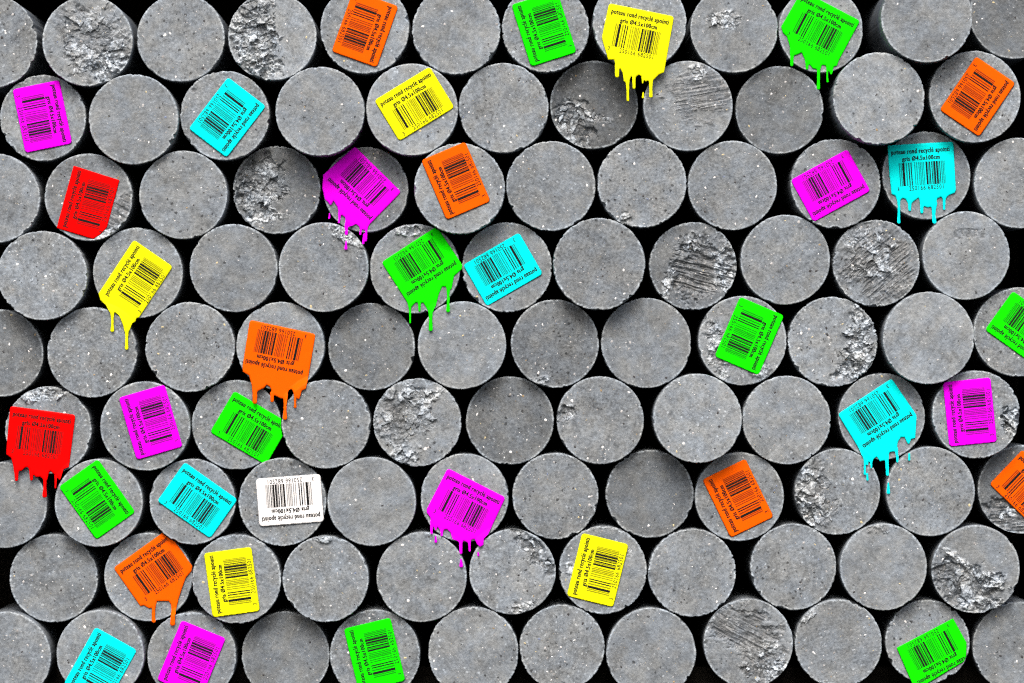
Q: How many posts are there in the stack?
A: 104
